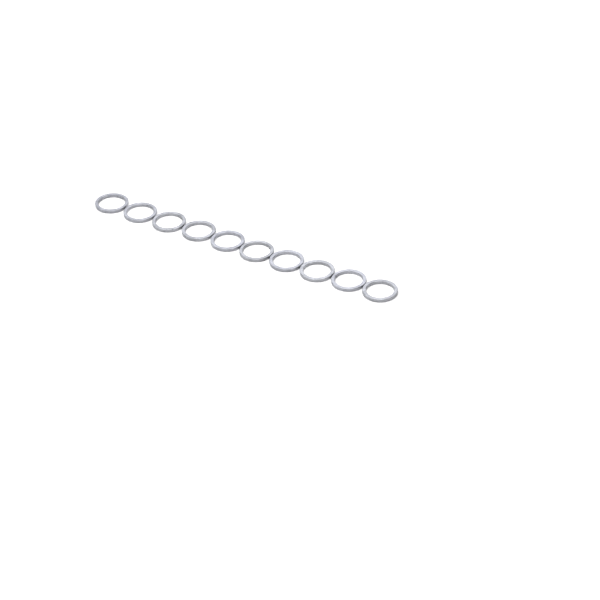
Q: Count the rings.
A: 10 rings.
